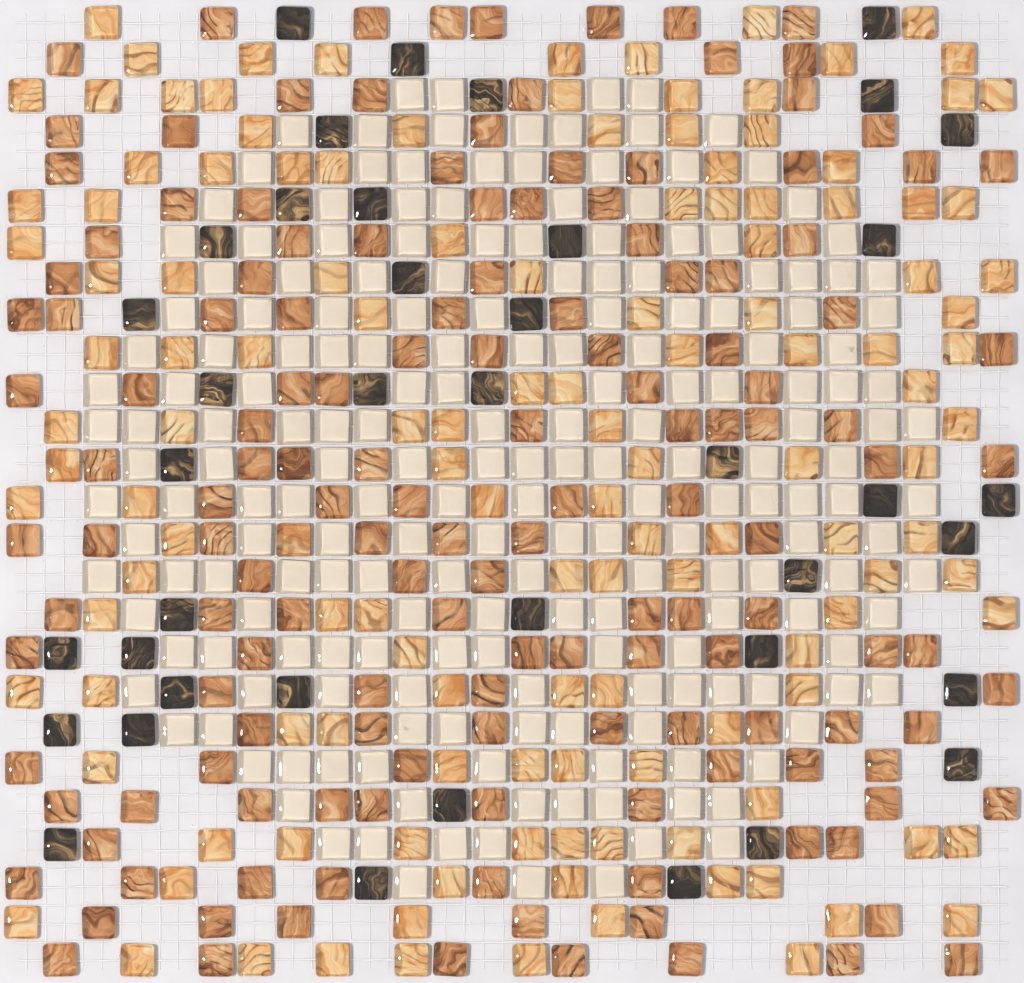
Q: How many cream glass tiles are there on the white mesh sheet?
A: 200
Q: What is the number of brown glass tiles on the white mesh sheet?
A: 149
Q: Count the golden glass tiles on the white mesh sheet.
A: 135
